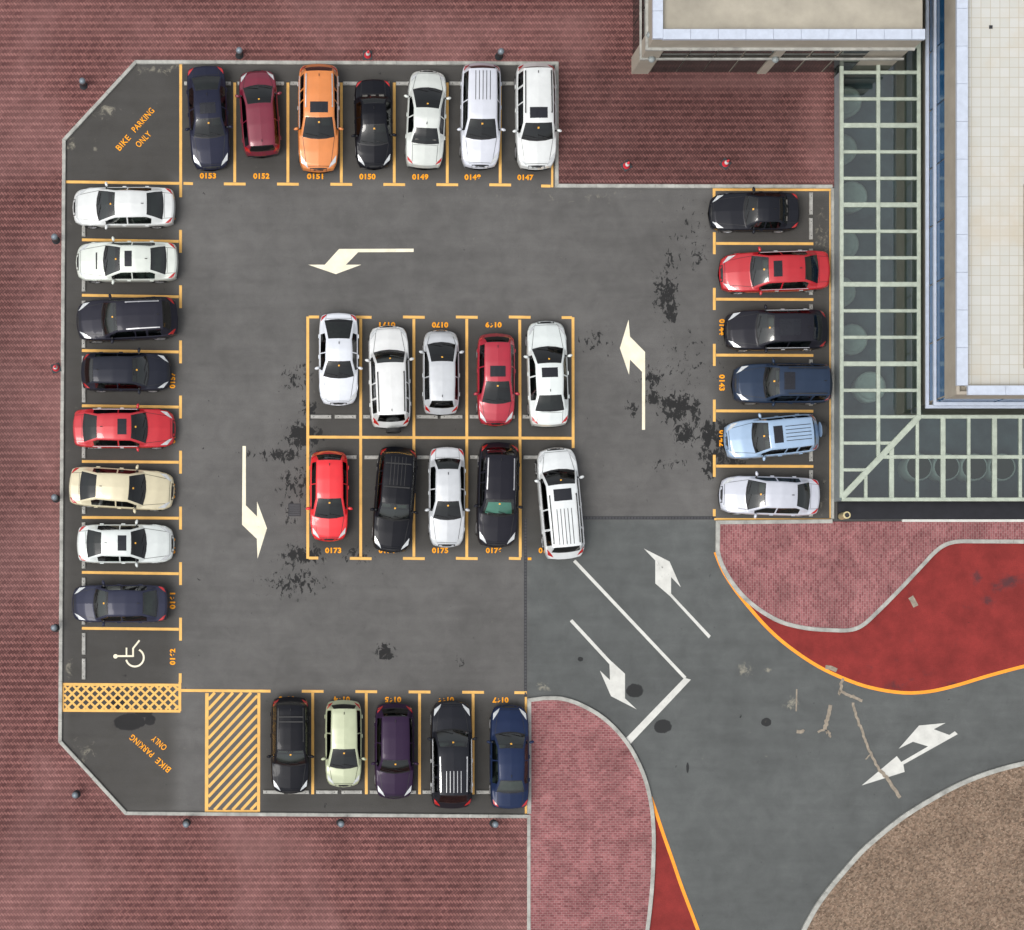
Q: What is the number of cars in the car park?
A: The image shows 36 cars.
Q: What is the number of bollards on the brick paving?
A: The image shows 10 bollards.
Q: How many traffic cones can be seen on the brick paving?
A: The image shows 4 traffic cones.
